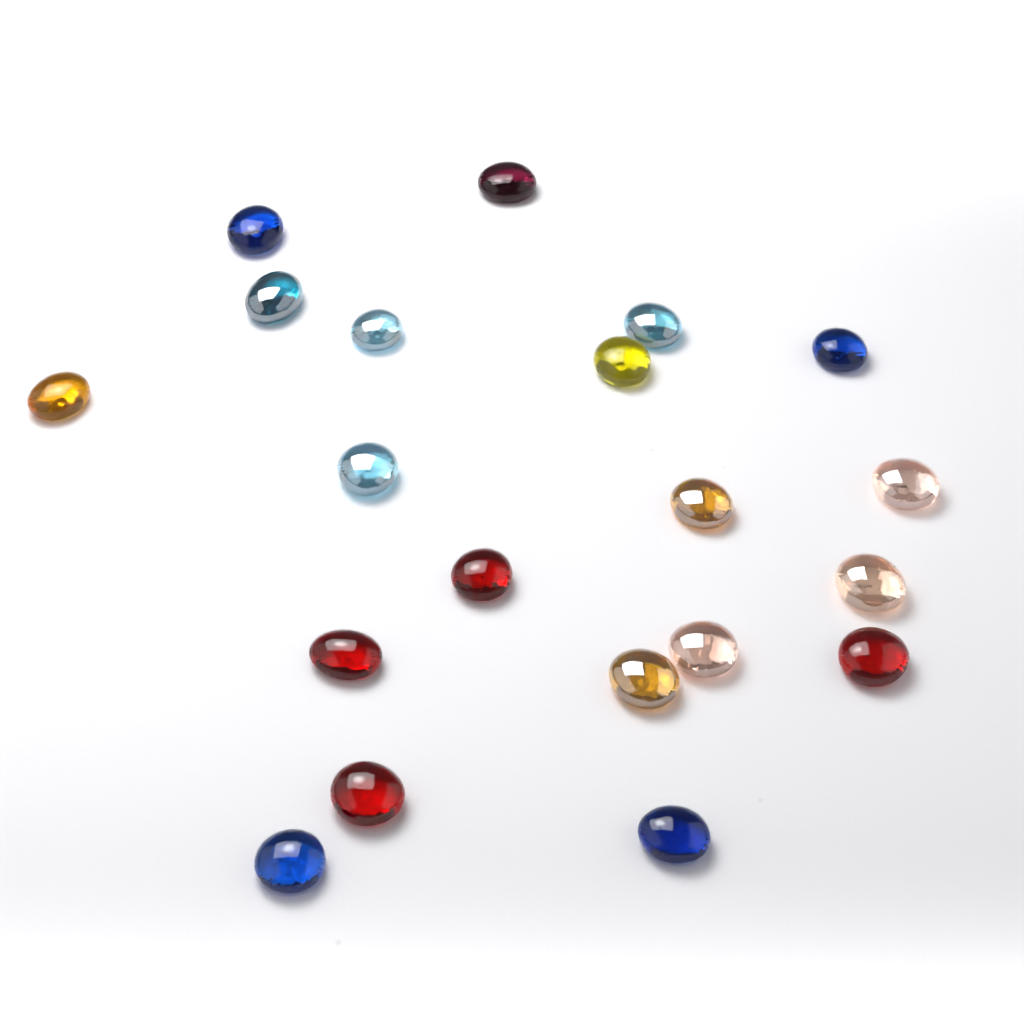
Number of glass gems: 20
